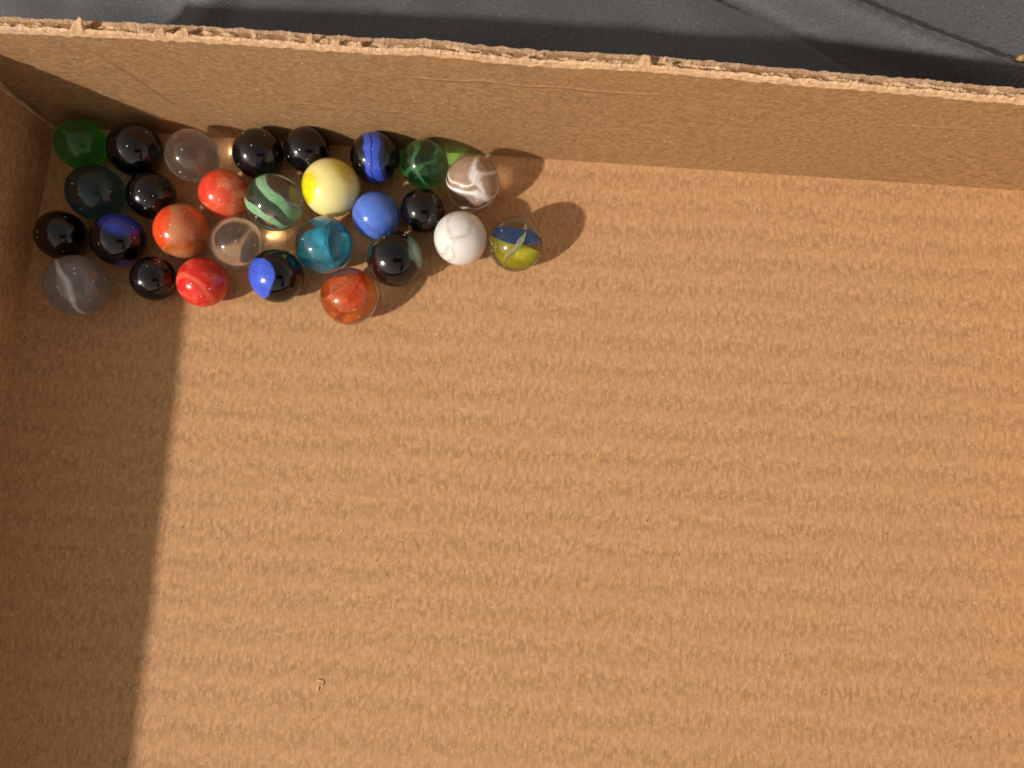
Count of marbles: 28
